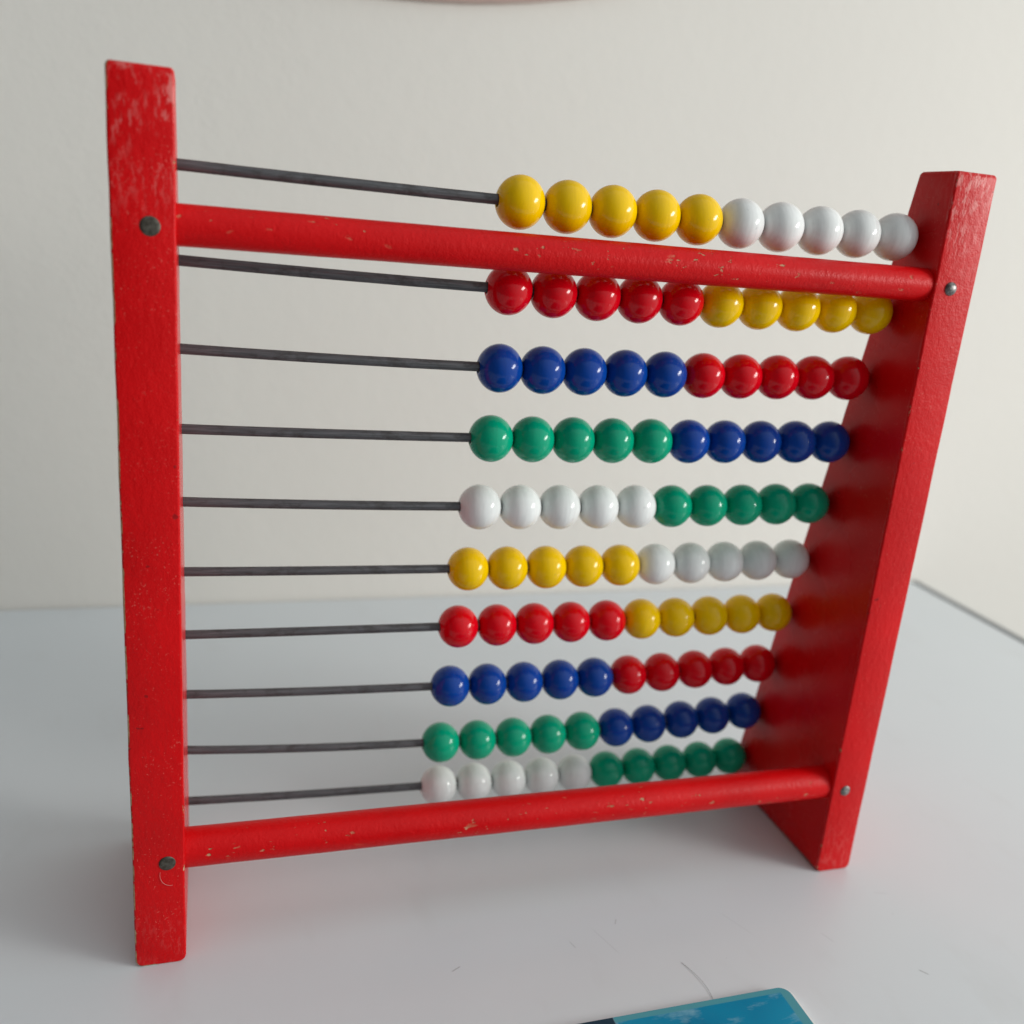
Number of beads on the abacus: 100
